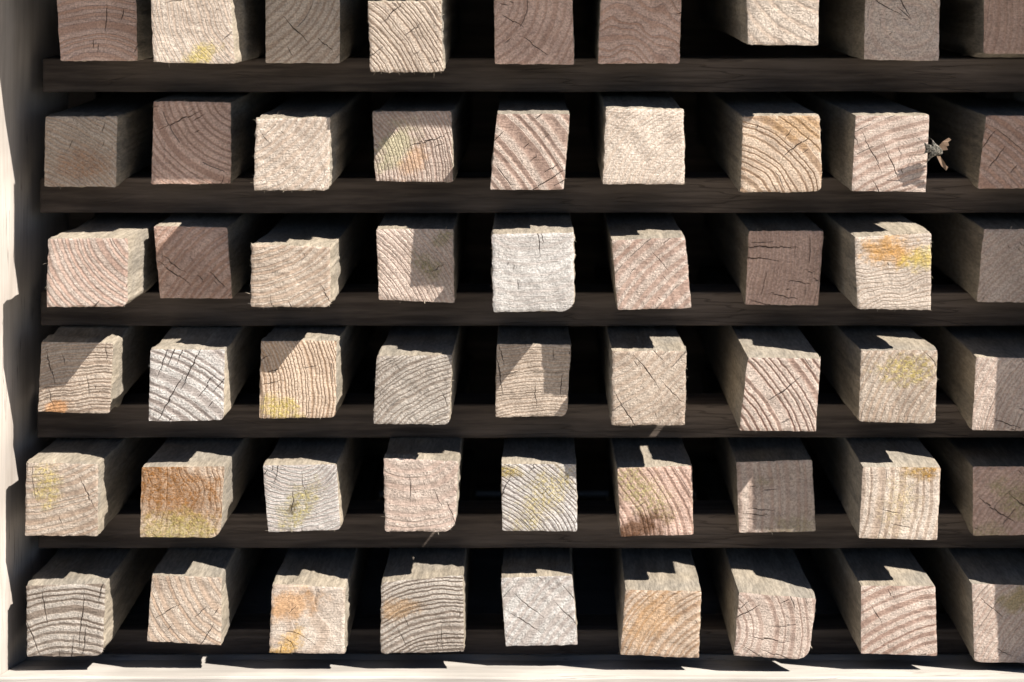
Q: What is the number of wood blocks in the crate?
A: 54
